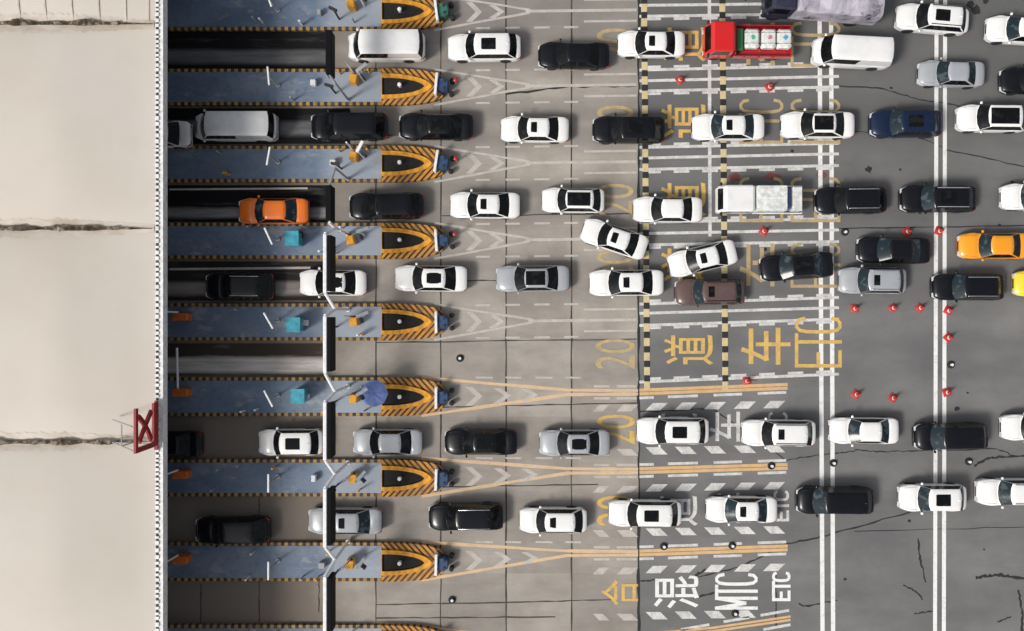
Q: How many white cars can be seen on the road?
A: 28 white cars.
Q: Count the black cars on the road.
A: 18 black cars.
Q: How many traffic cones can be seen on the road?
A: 14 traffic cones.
